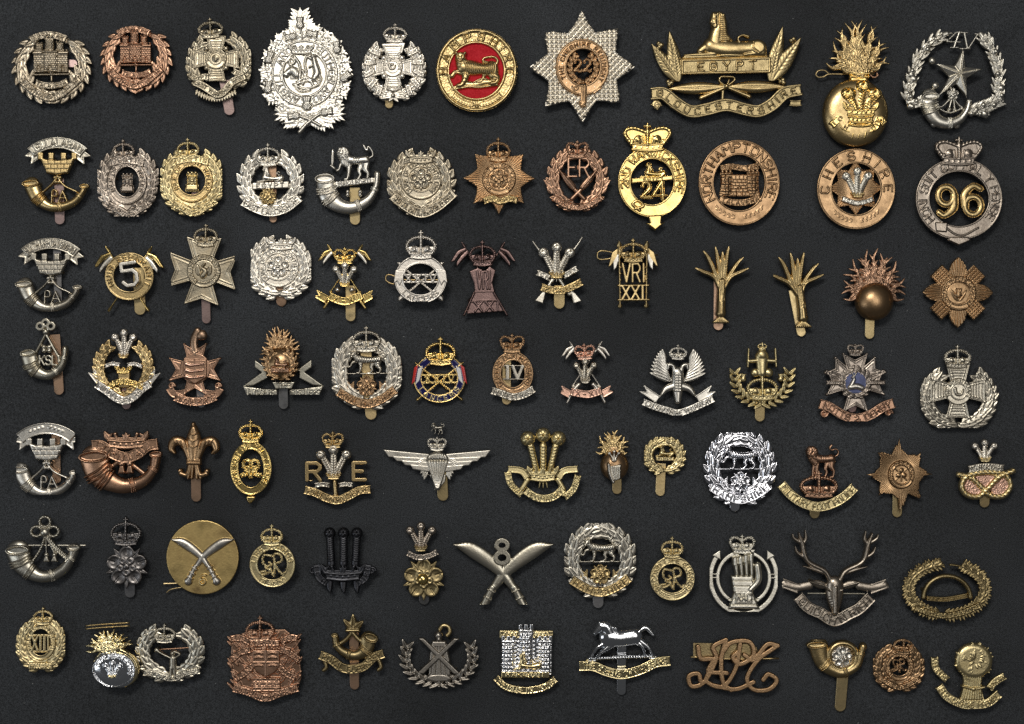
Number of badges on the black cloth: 84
